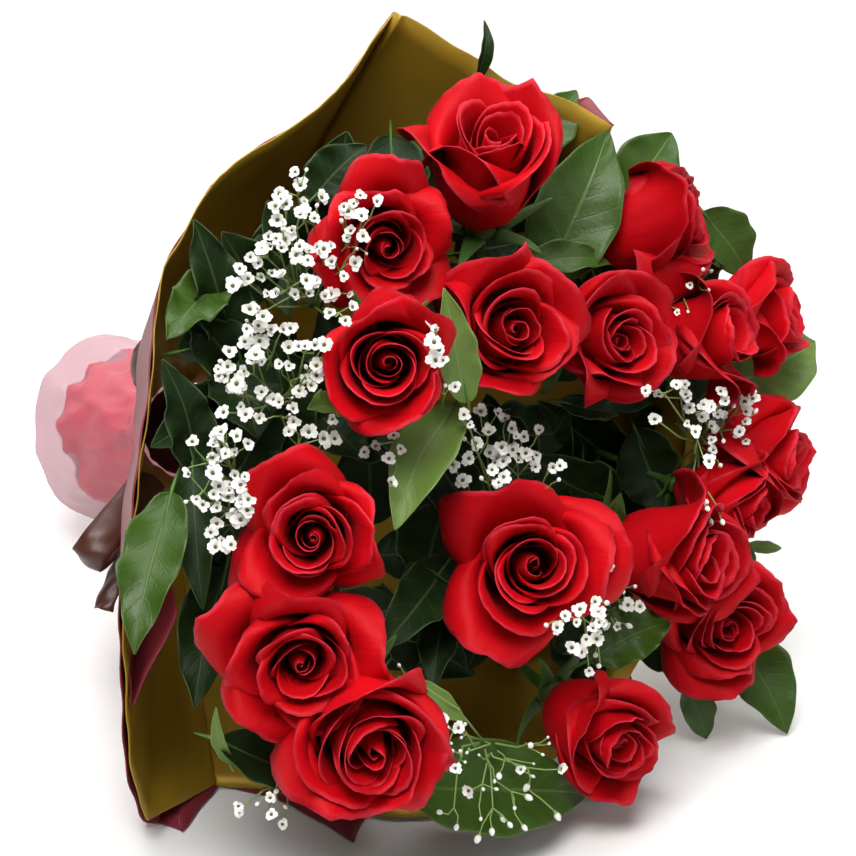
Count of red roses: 17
